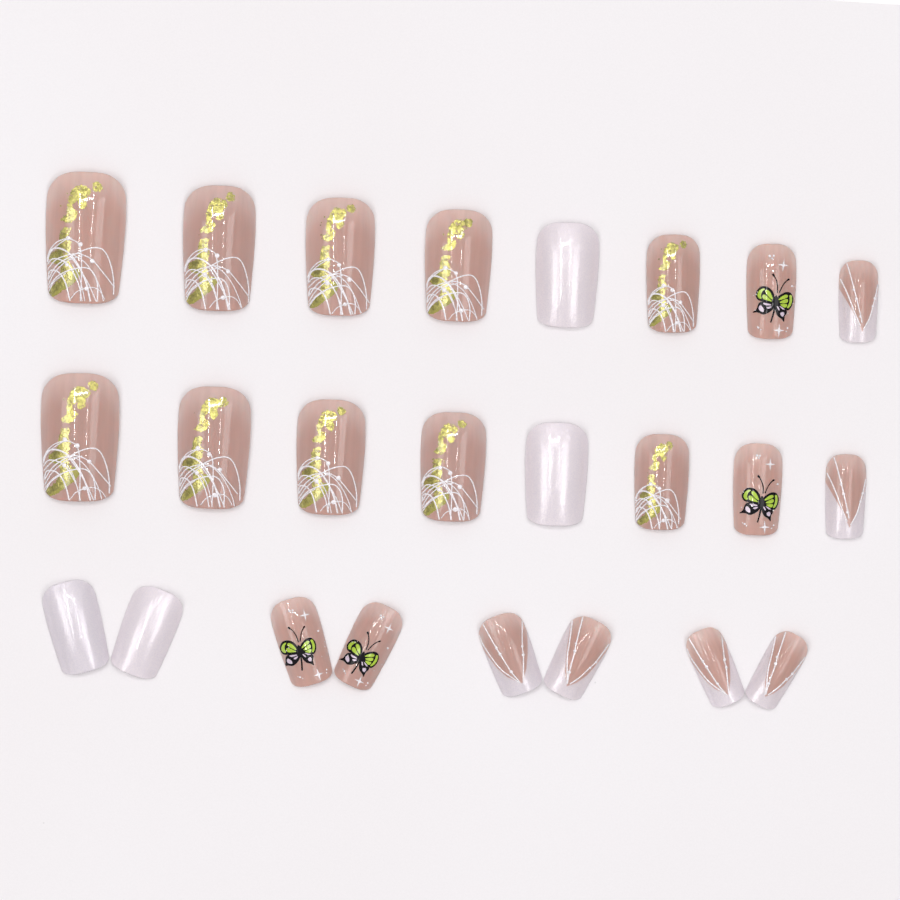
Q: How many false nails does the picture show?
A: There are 24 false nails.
